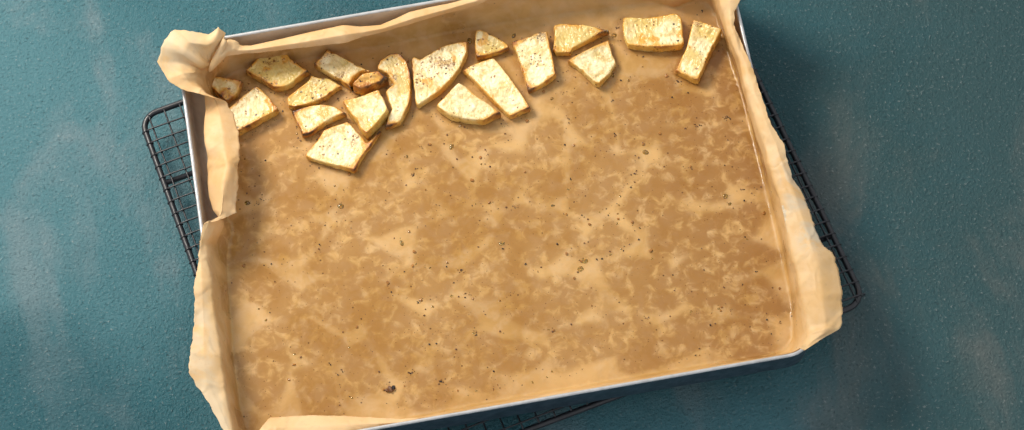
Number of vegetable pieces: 19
